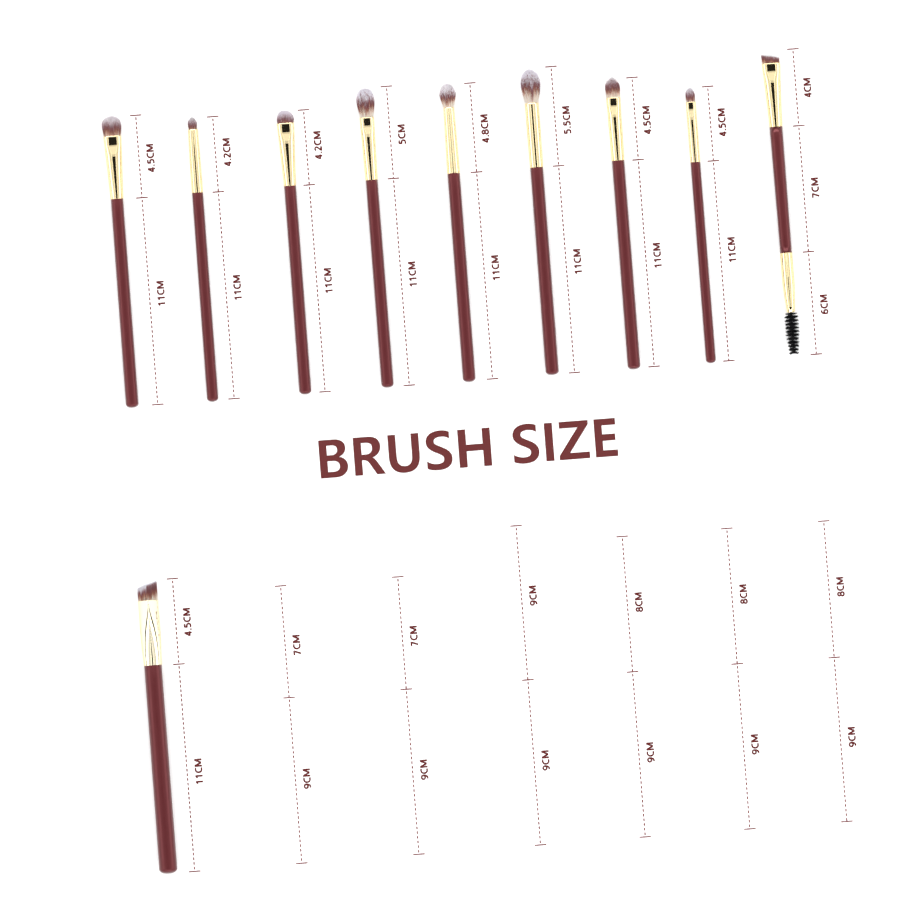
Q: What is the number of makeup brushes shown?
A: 10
